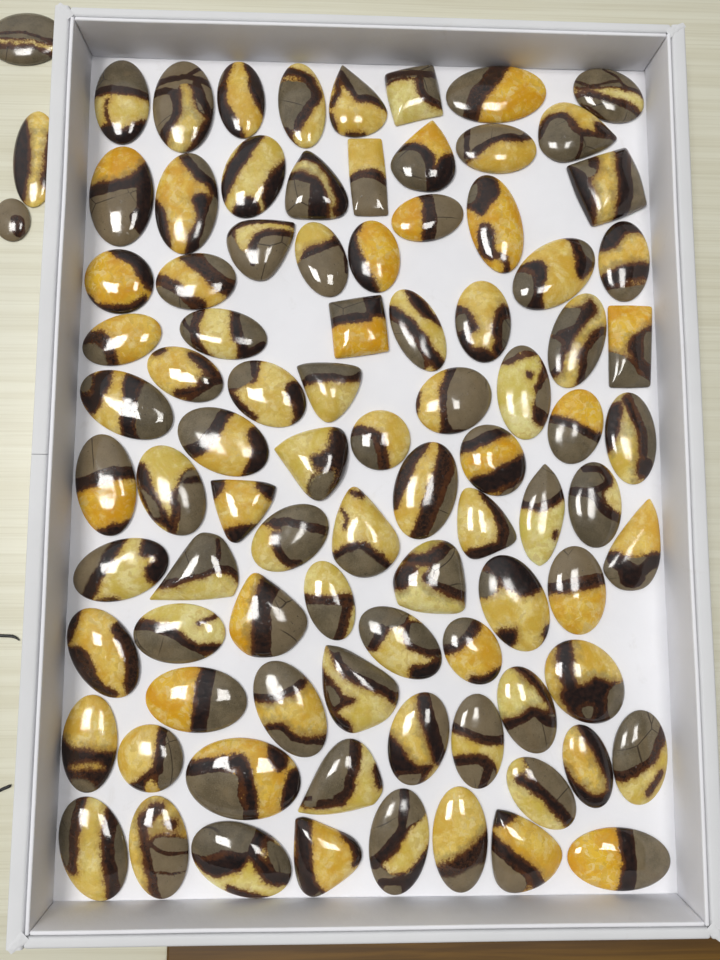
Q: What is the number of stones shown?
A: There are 91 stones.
